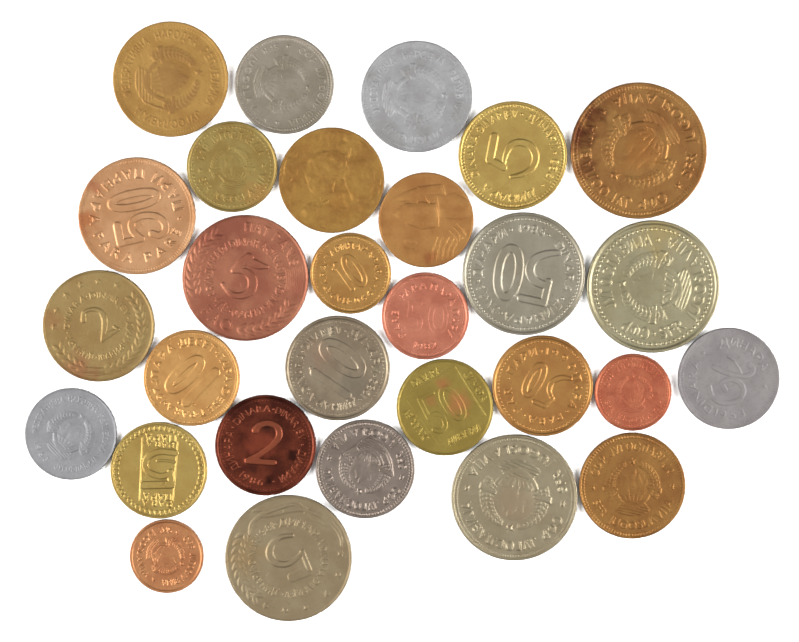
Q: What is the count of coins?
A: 29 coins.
